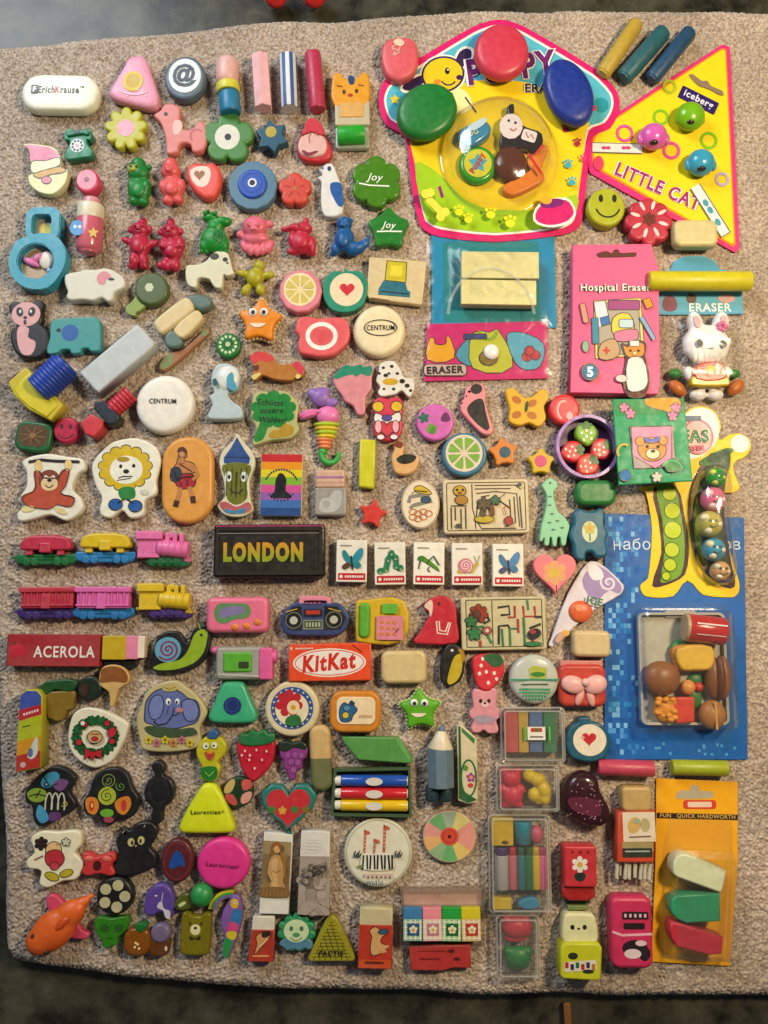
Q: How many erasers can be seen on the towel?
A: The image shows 194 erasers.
